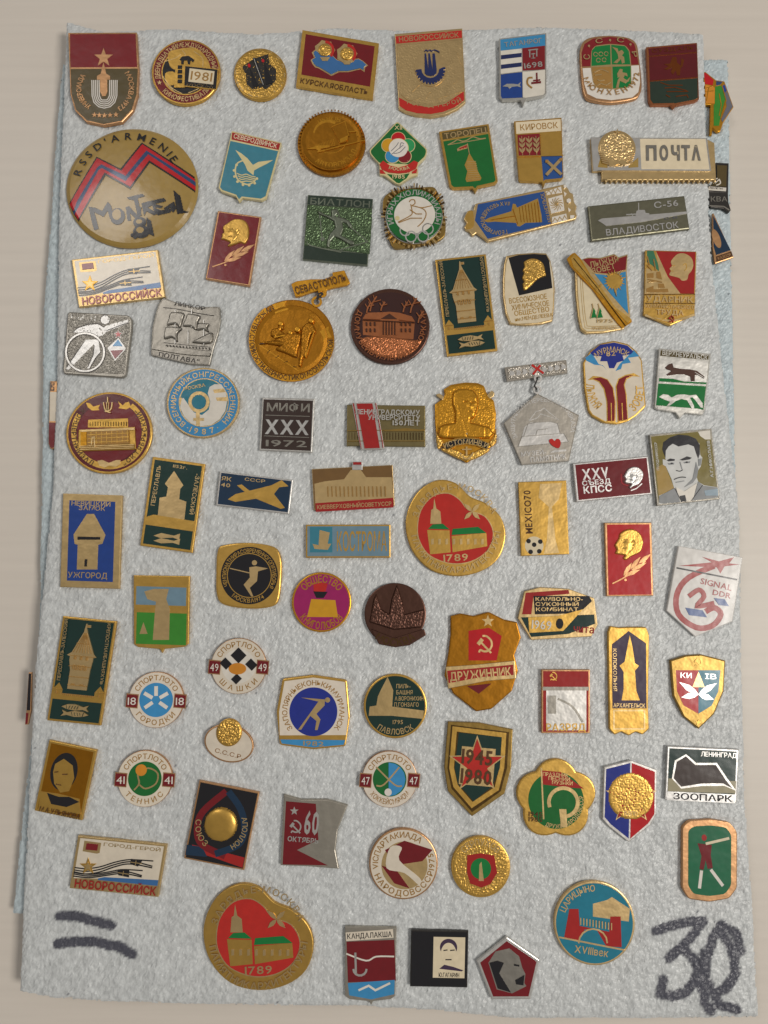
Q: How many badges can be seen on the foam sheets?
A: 87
